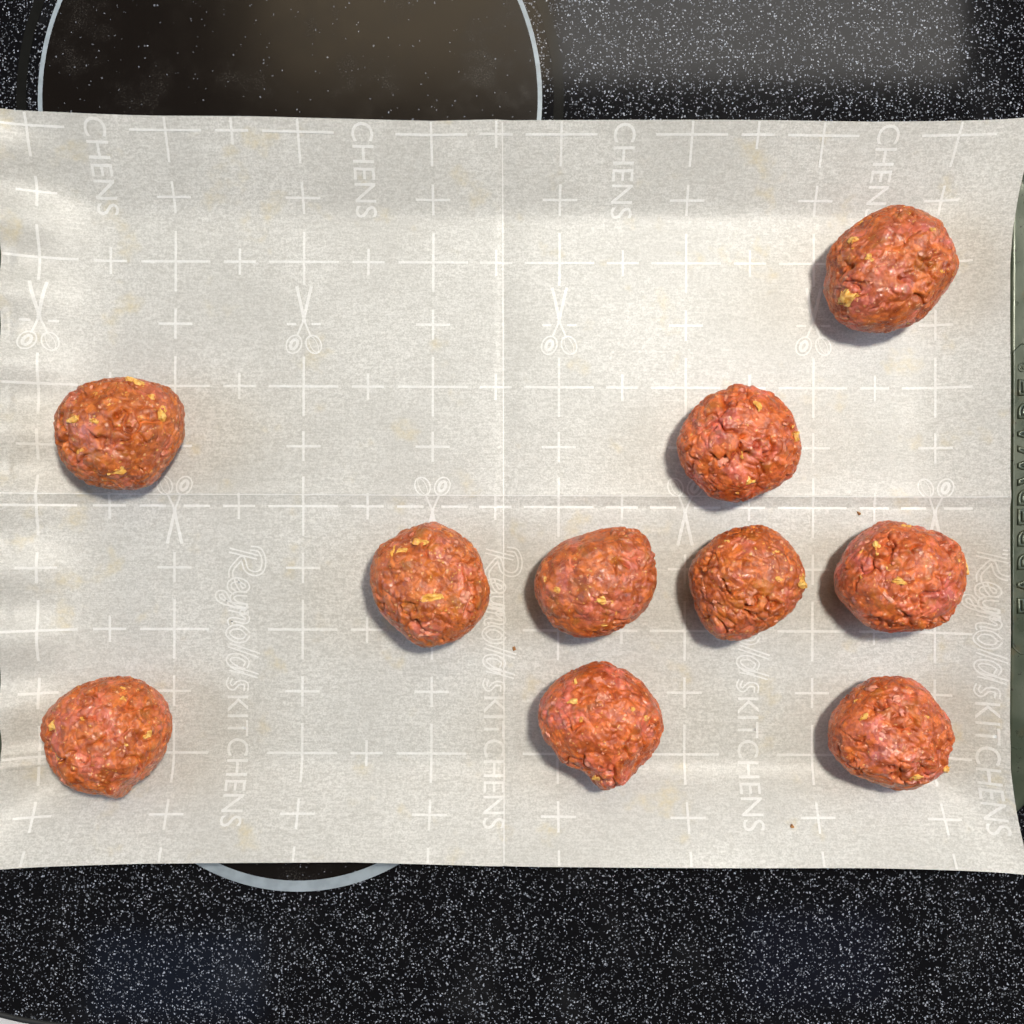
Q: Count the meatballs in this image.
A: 10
